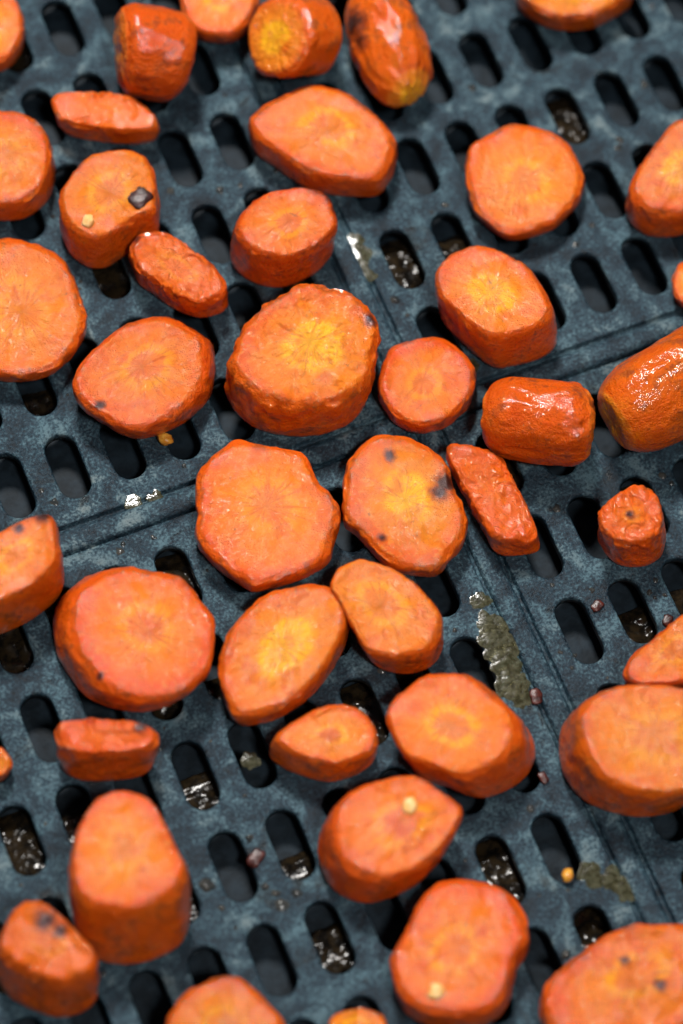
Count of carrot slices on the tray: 43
